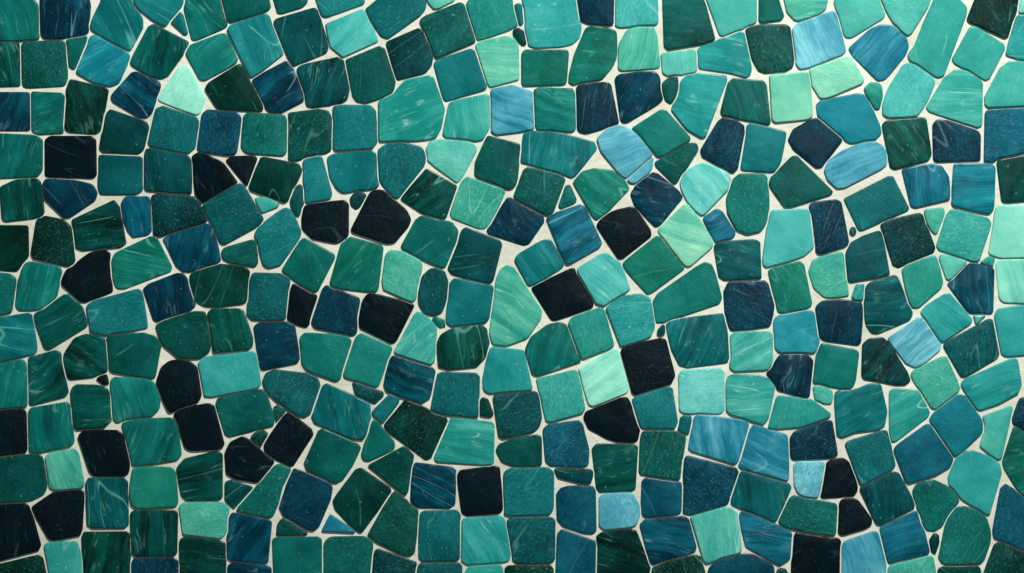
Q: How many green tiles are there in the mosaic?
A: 172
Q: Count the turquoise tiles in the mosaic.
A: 70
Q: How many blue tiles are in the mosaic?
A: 65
